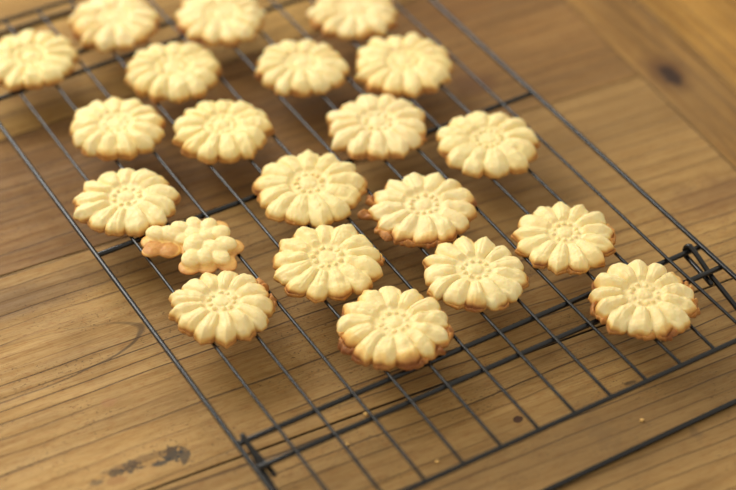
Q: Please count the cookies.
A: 21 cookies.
